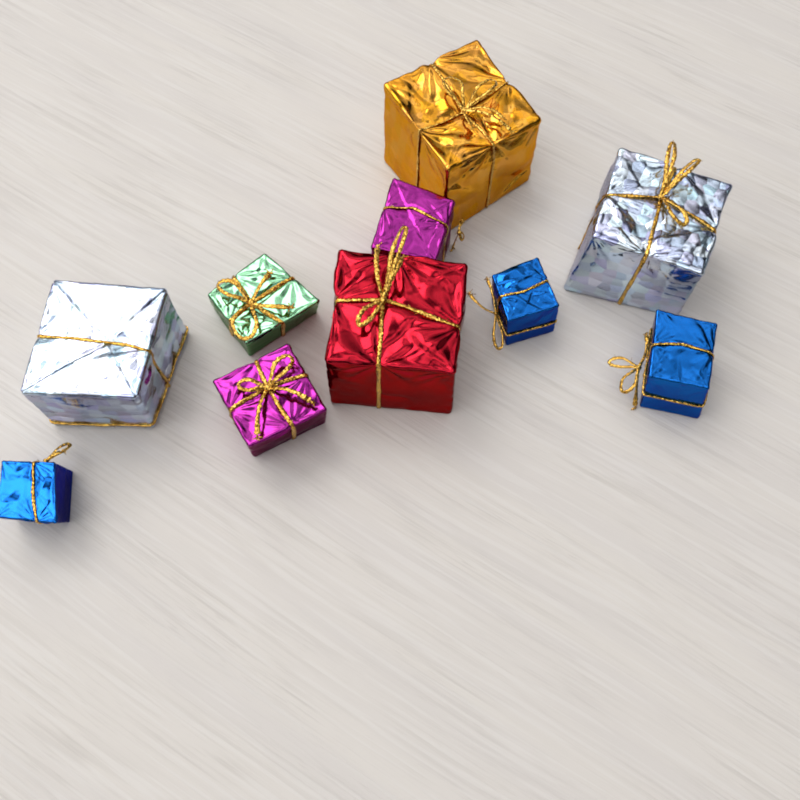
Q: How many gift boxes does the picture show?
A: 10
